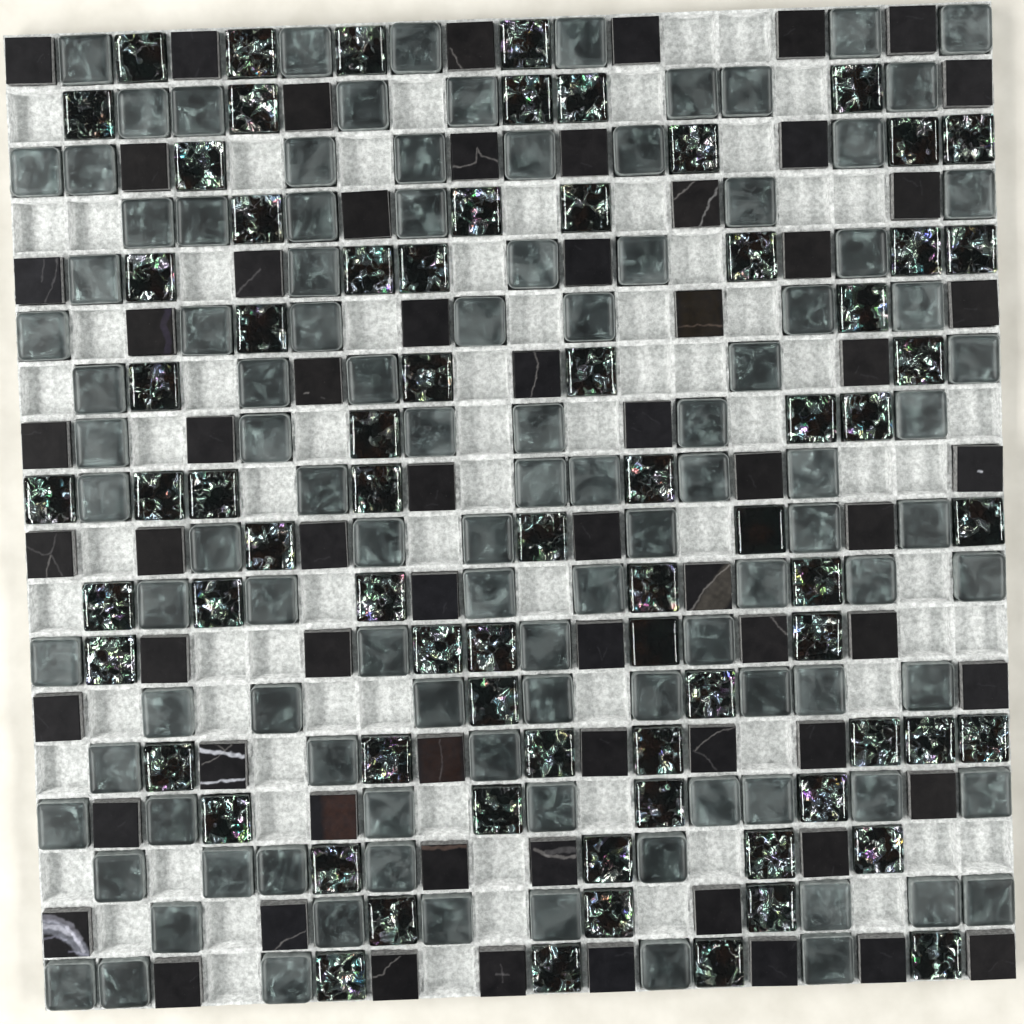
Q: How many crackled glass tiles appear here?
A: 74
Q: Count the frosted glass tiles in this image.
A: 108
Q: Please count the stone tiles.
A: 67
